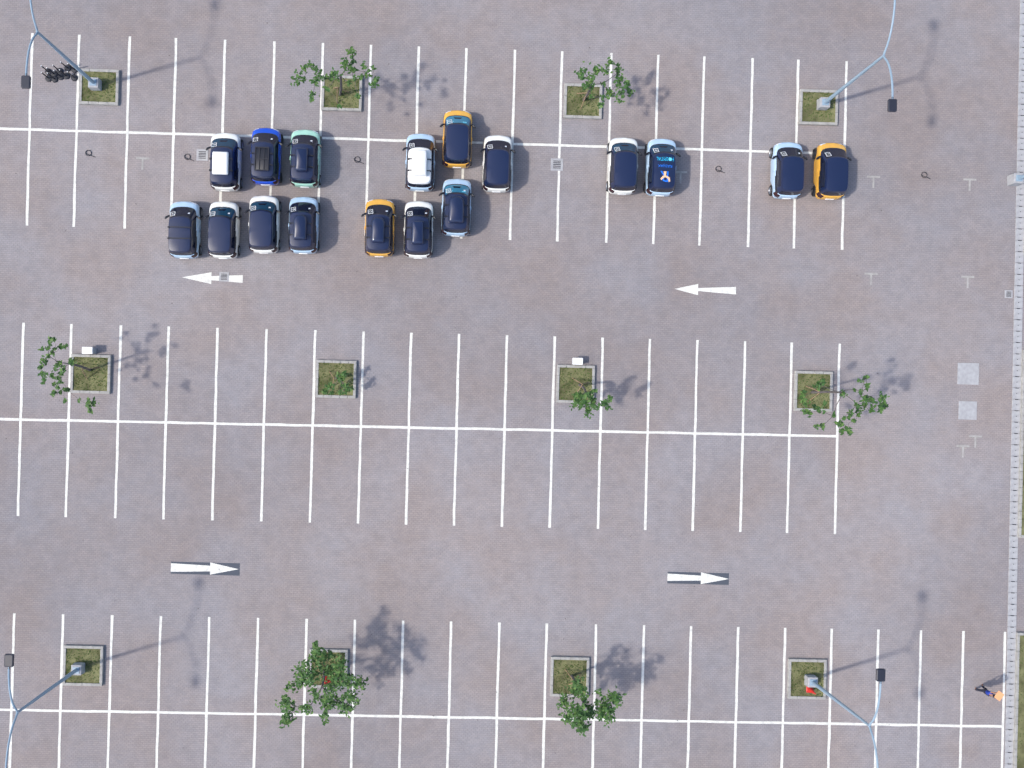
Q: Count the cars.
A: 17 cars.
